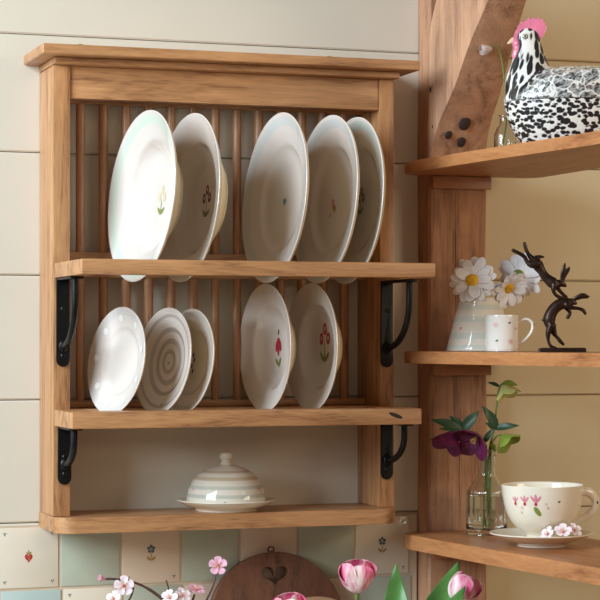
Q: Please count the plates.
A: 10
